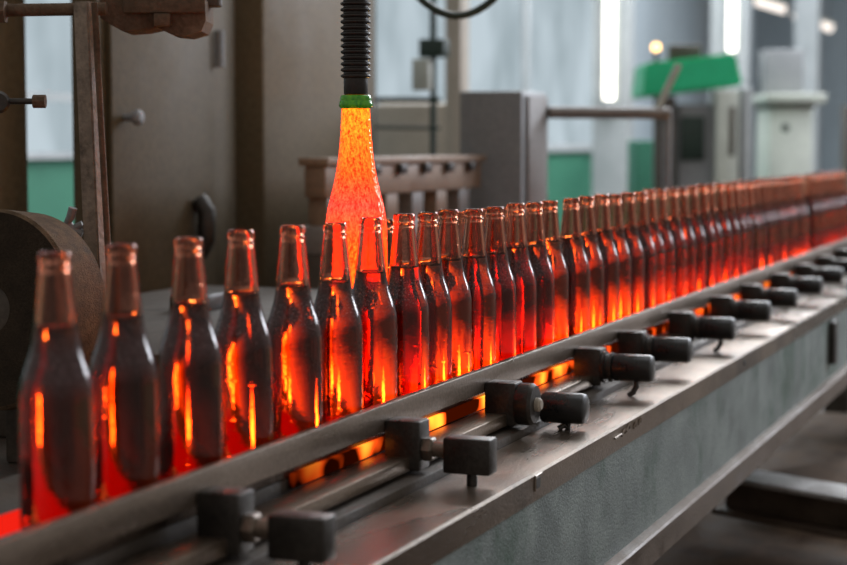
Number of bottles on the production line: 56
